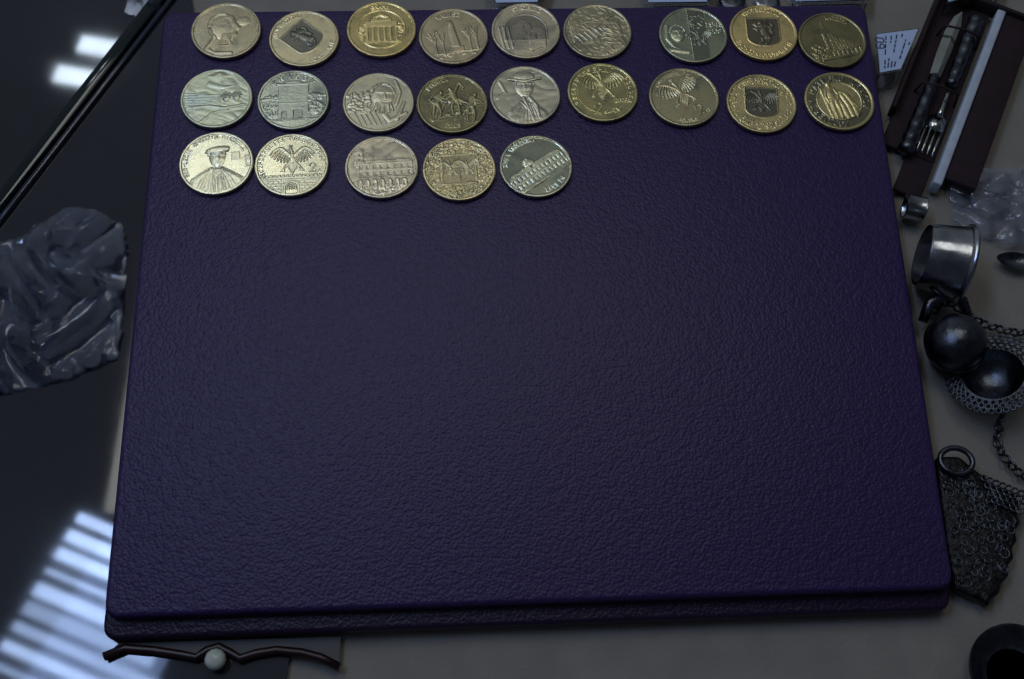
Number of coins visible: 23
